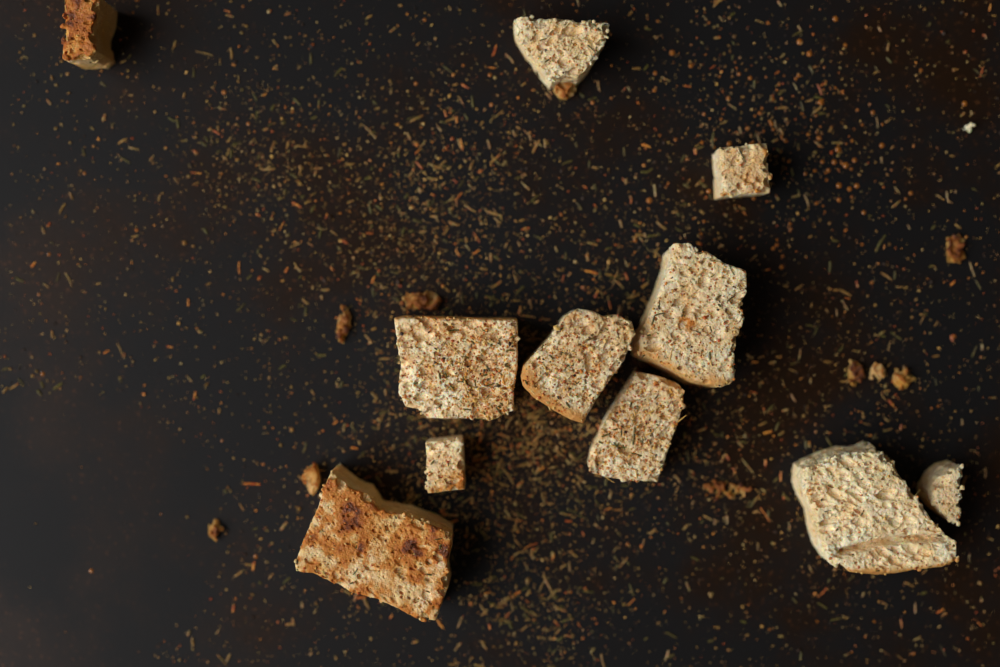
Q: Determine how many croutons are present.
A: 11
